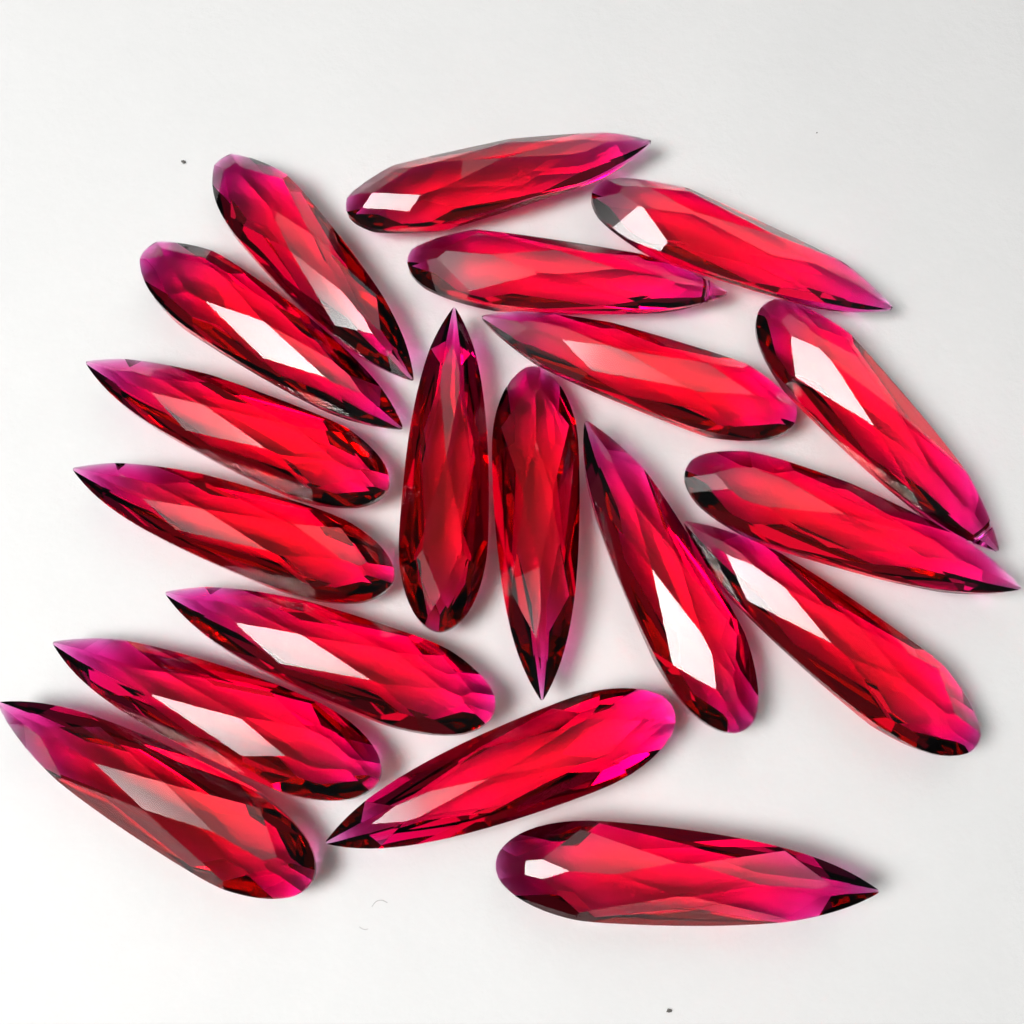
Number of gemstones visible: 19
